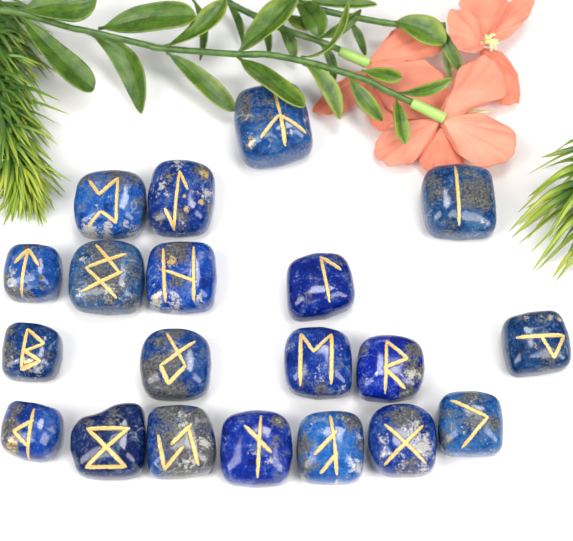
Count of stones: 20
